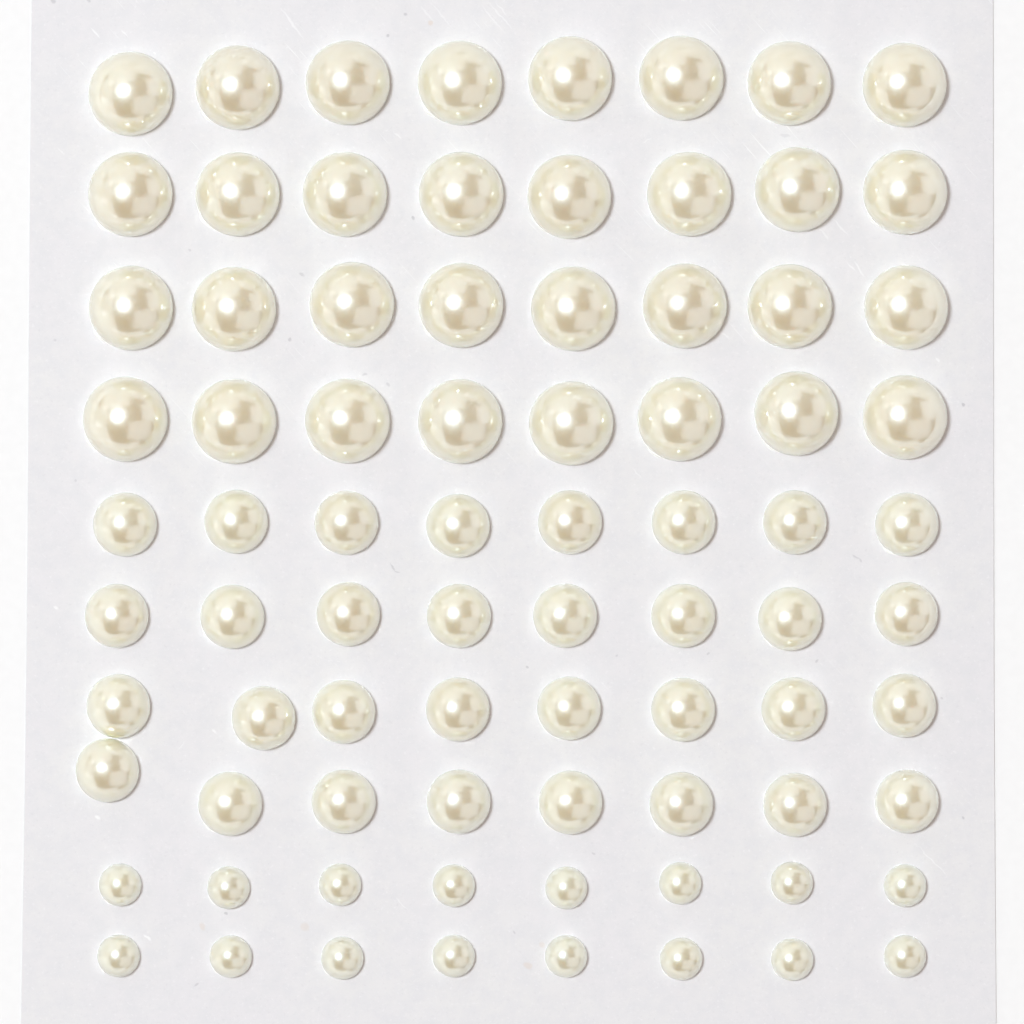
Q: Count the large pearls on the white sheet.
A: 32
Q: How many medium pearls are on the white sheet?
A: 32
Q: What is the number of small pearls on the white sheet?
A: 16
